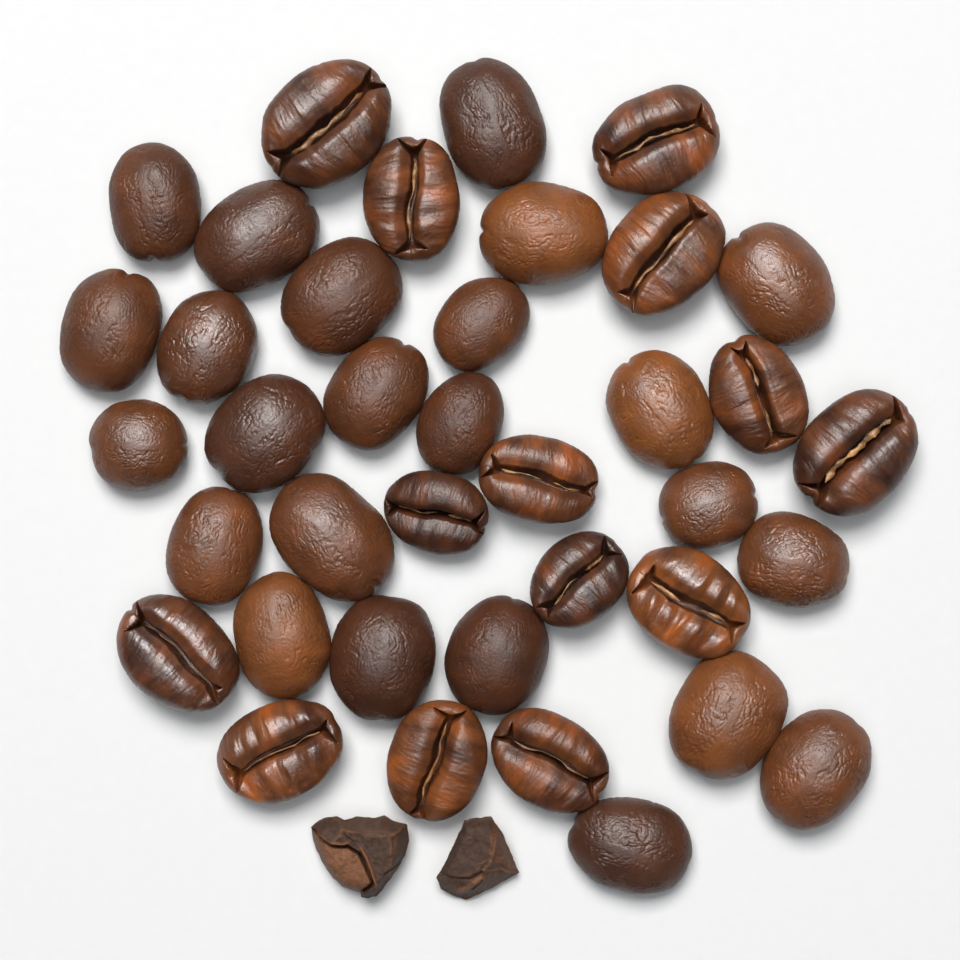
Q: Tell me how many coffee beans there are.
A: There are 38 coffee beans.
